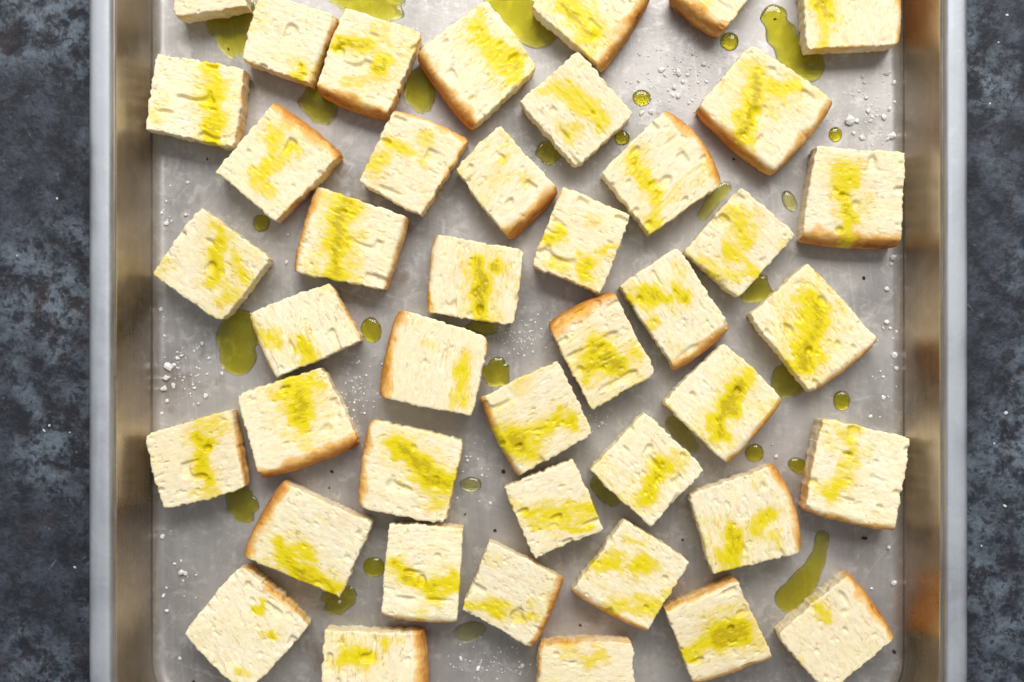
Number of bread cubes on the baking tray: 43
